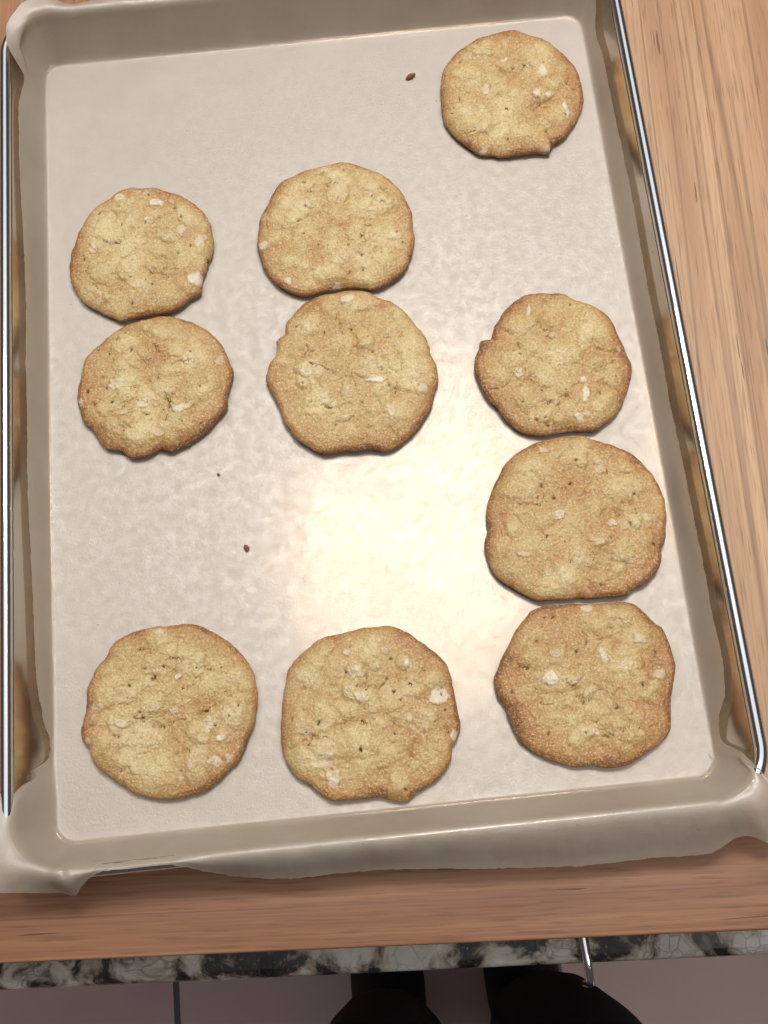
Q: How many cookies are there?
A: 10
